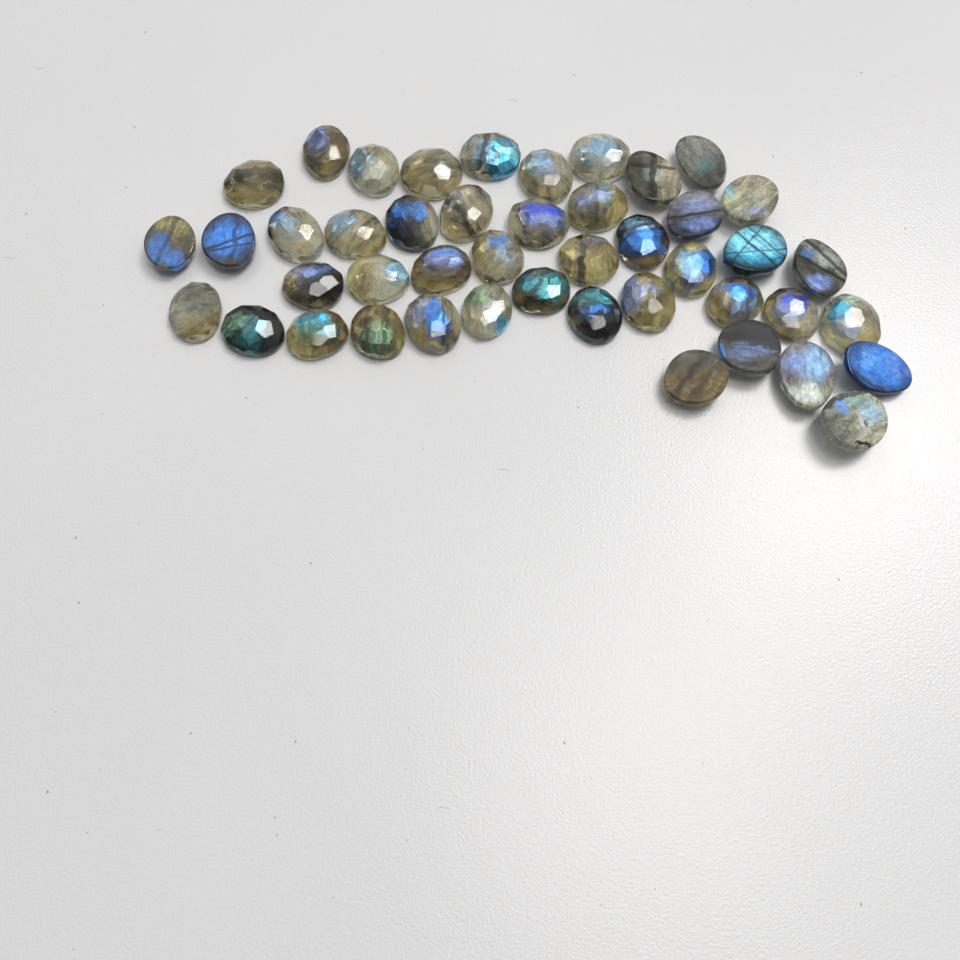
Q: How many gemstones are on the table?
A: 45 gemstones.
